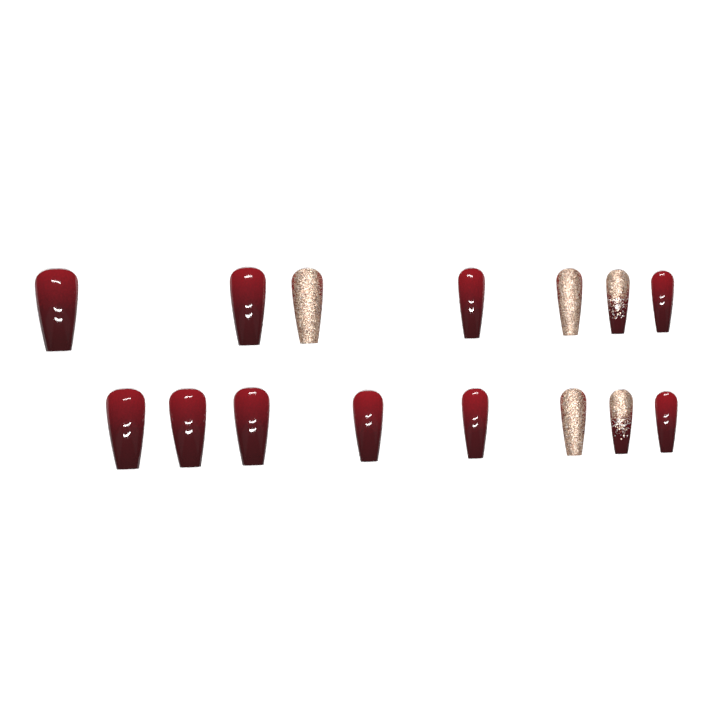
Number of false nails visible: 15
